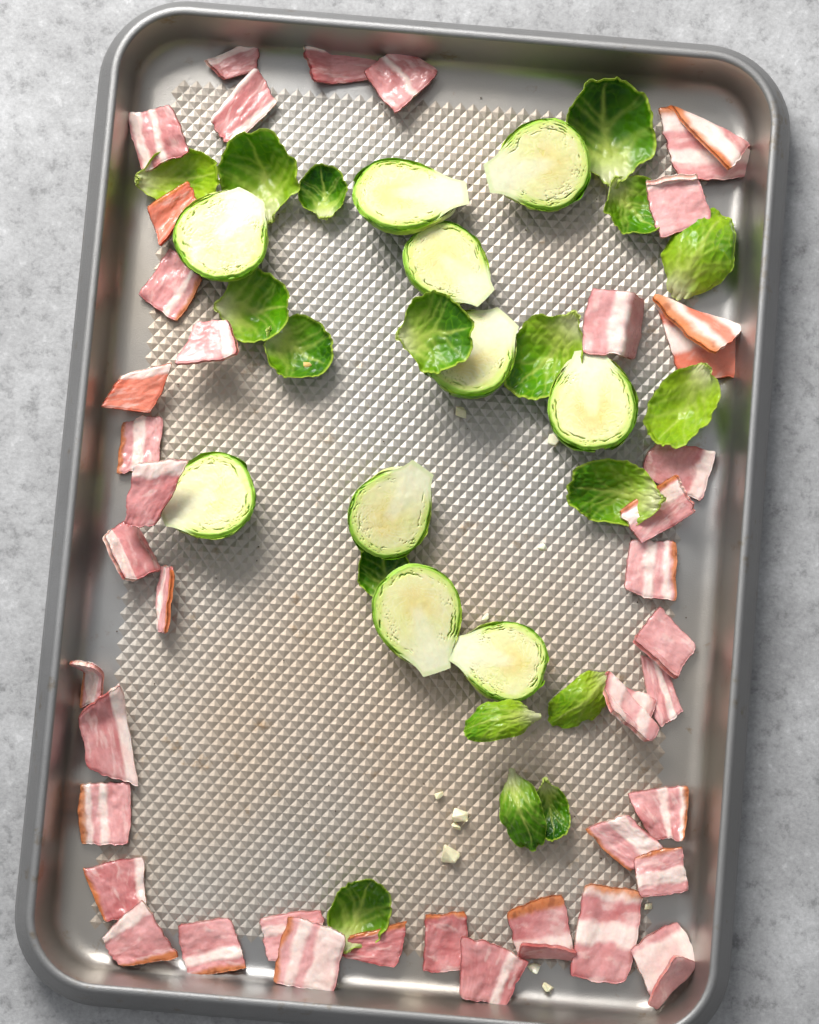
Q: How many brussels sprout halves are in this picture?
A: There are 10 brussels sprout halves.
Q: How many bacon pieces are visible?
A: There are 40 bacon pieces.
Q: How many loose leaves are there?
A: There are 18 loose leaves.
